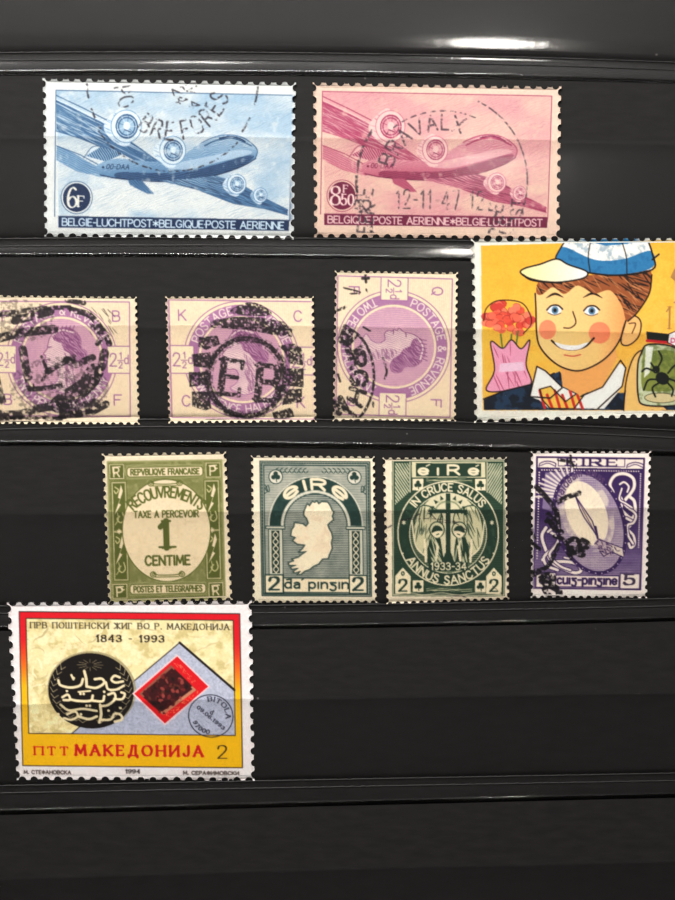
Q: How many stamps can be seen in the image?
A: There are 11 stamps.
